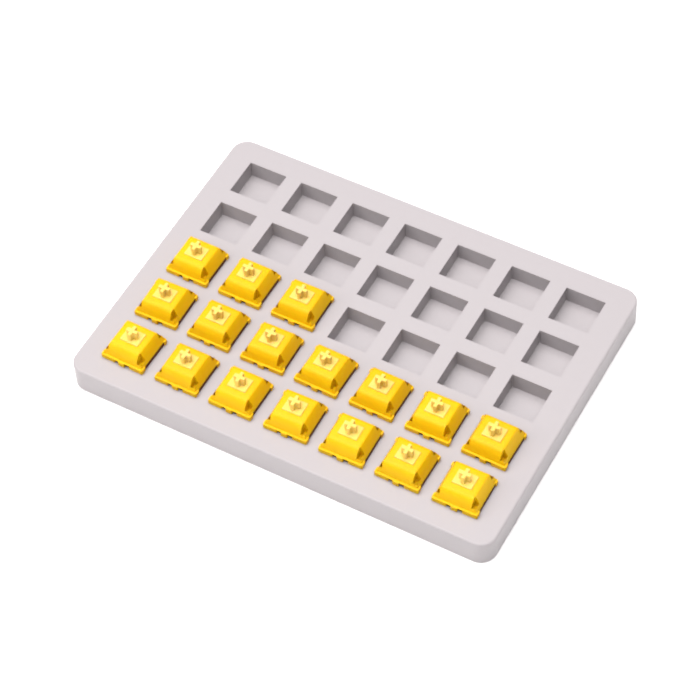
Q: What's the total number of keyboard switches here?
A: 17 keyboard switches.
